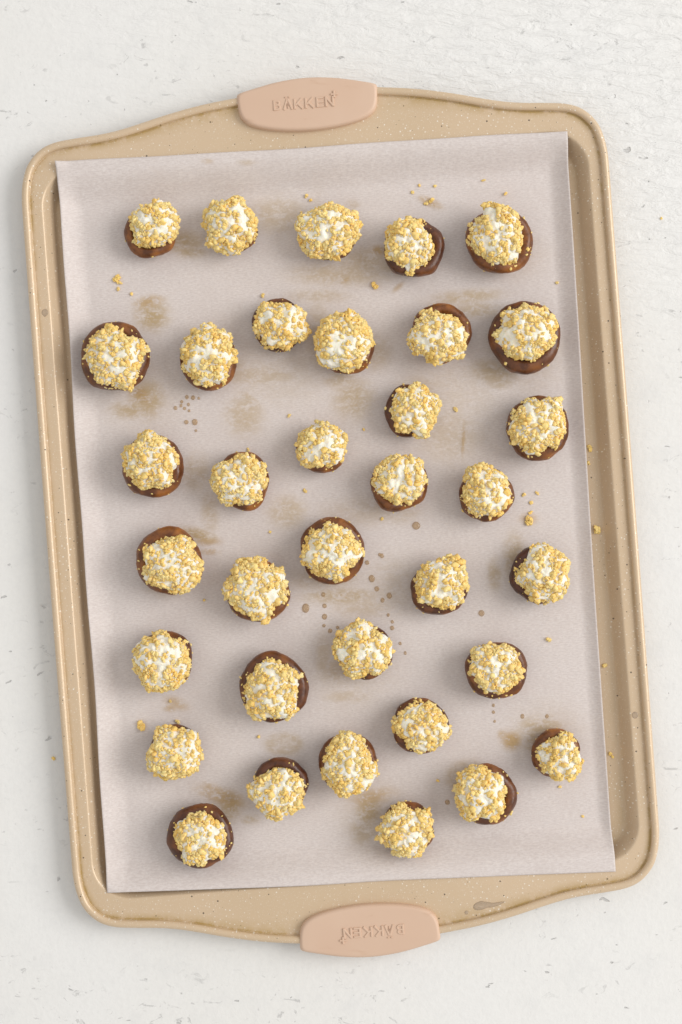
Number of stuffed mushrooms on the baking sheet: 35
